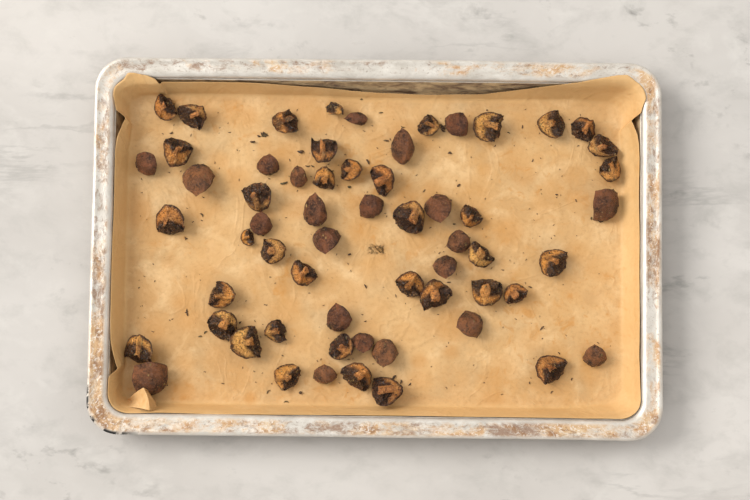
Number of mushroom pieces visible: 60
